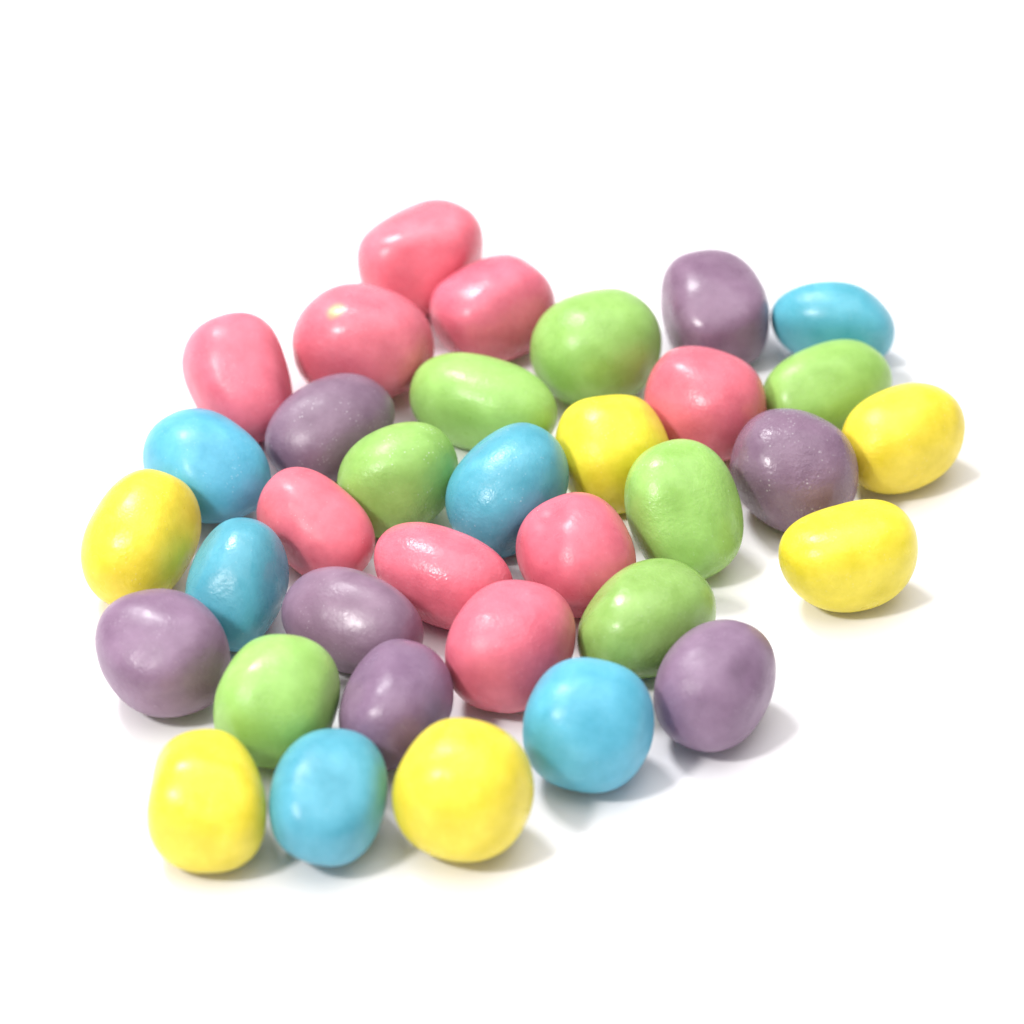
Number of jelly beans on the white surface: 35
